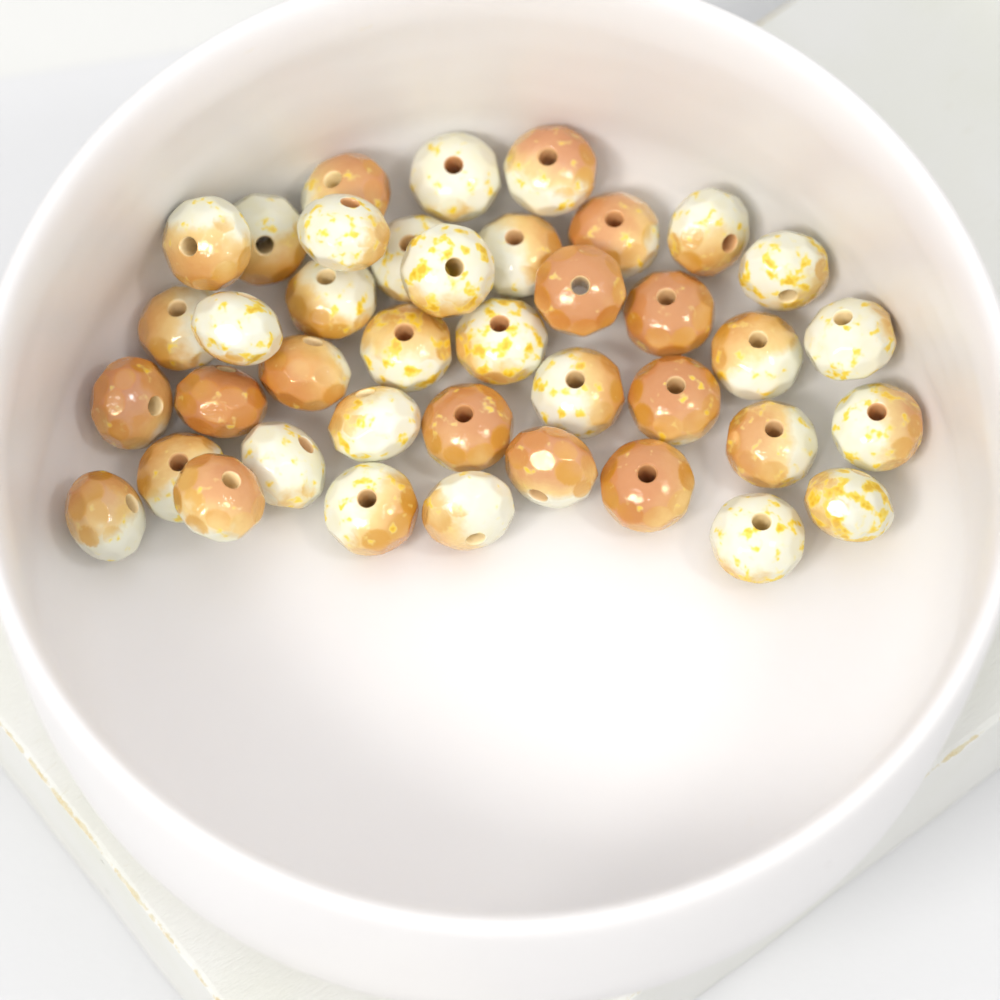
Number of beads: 40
